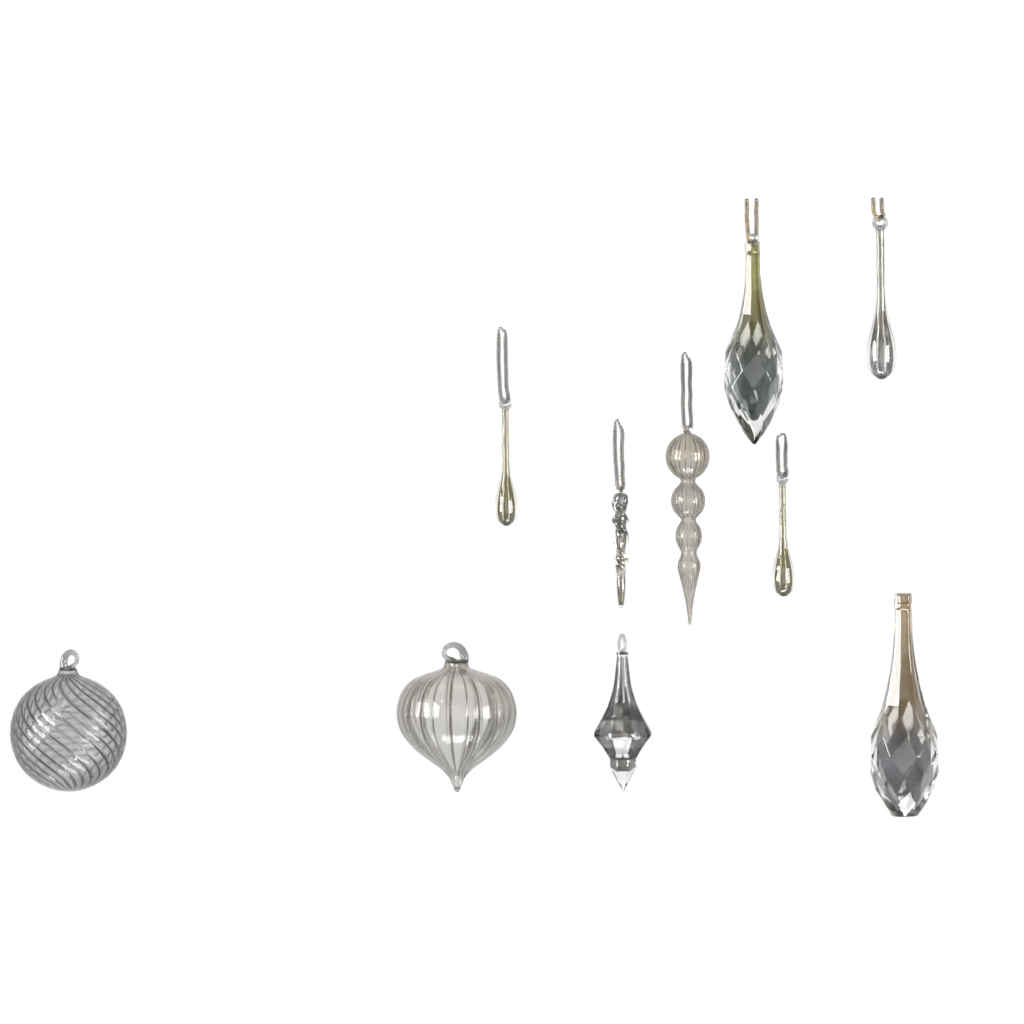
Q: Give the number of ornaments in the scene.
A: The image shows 10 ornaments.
